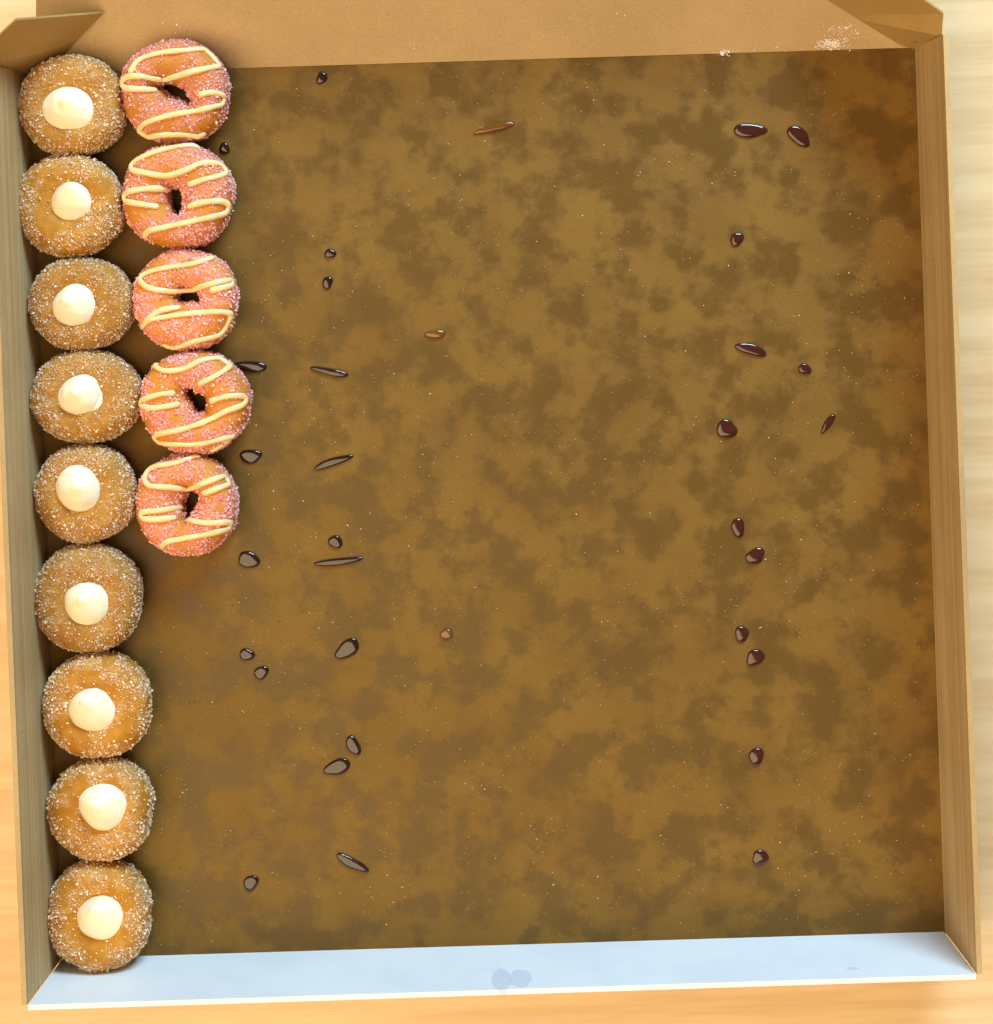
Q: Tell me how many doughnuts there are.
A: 14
